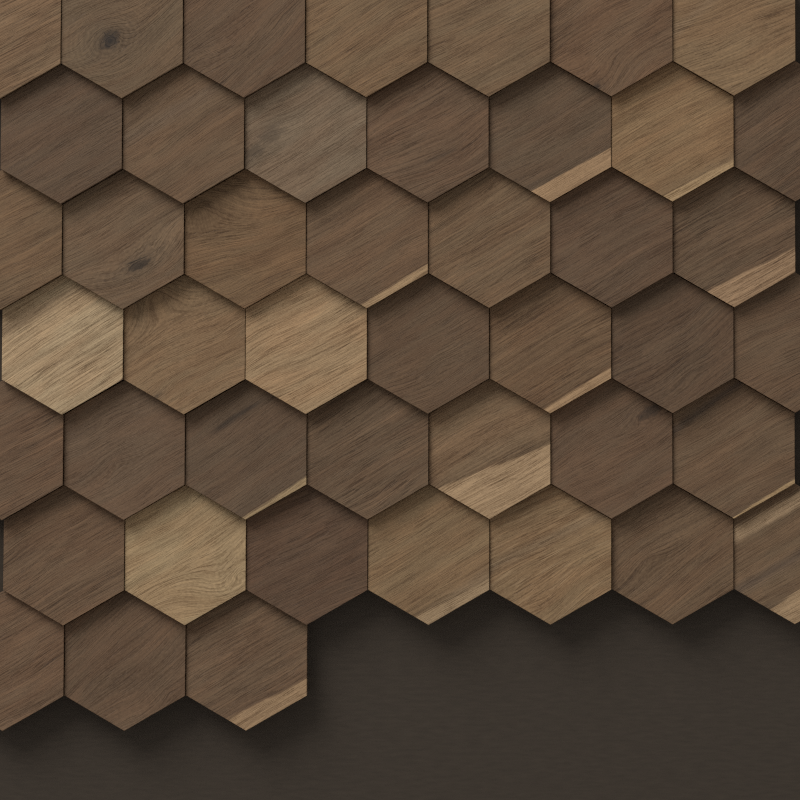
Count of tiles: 45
